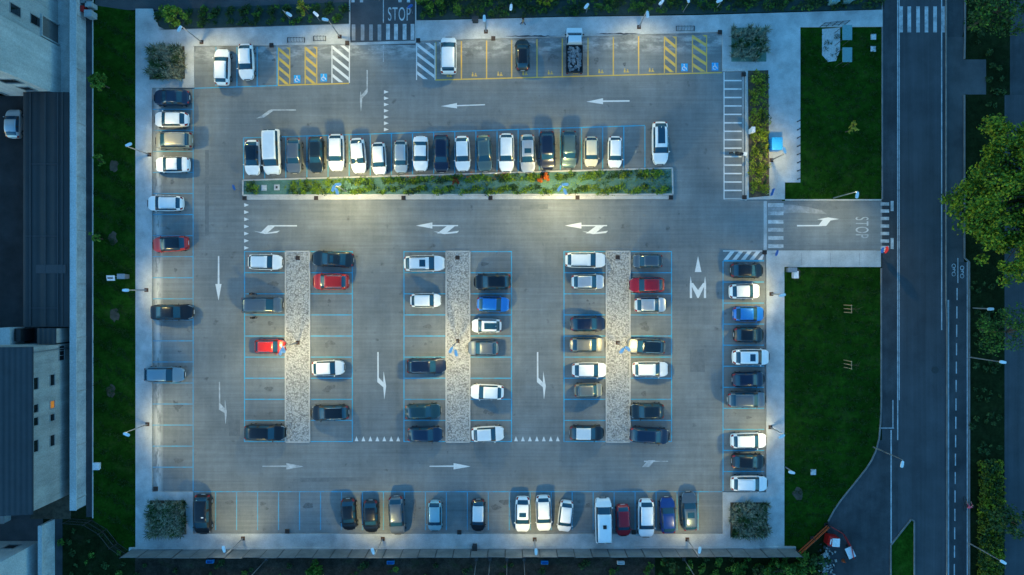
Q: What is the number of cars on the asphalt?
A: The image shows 89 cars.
